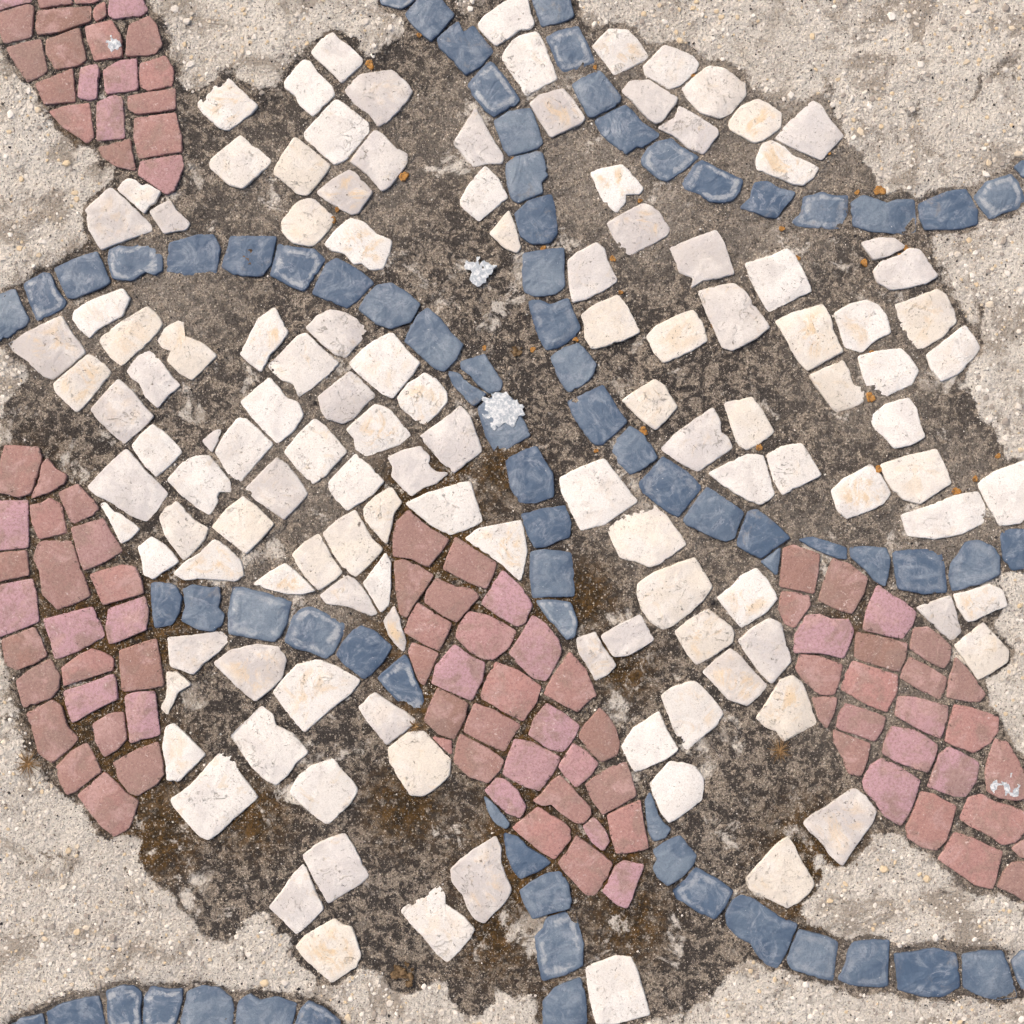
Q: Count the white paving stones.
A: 127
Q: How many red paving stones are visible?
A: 97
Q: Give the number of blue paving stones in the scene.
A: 77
